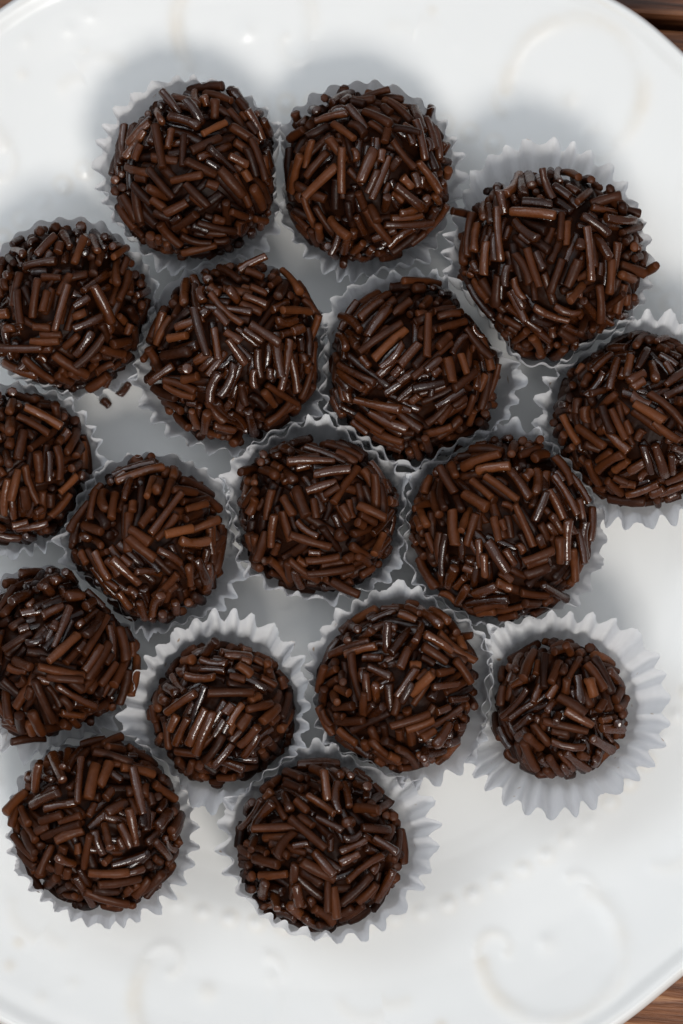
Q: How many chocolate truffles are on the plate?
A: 17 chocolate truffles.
